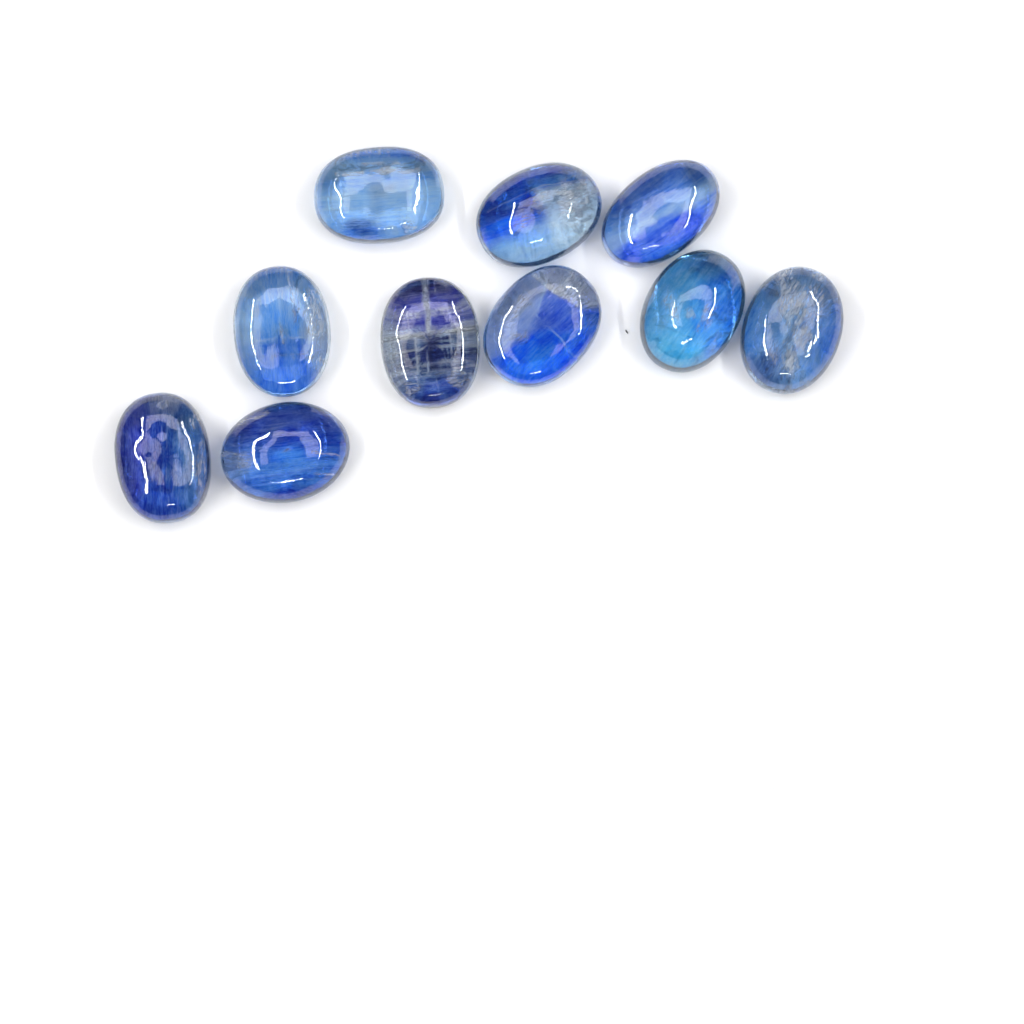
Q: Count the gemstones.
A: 10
